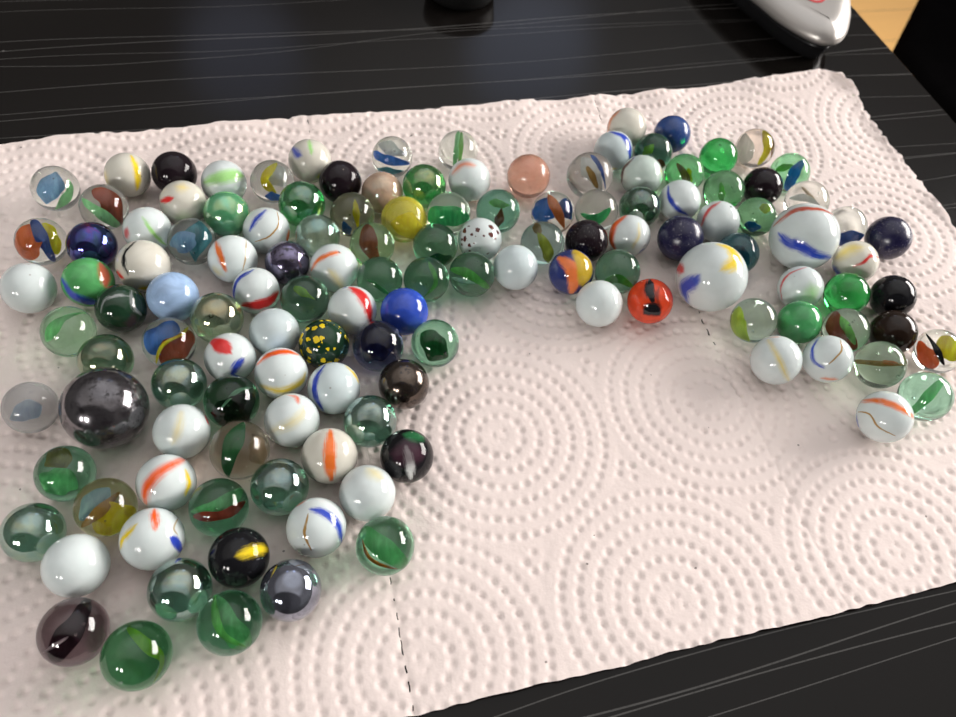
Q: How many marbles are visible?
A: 131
